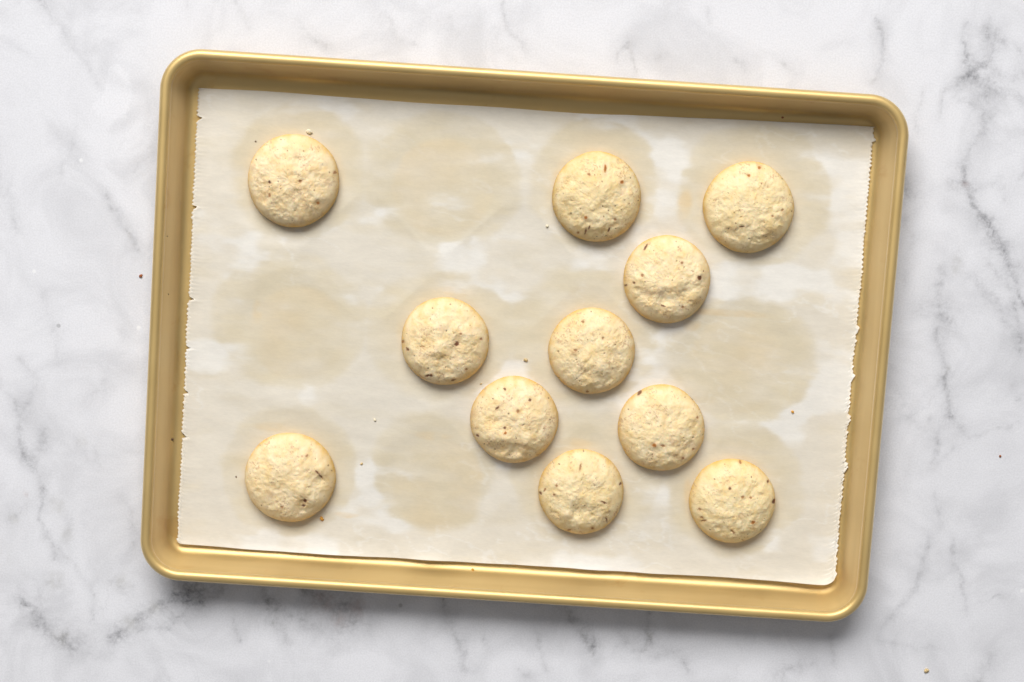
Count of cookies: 11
